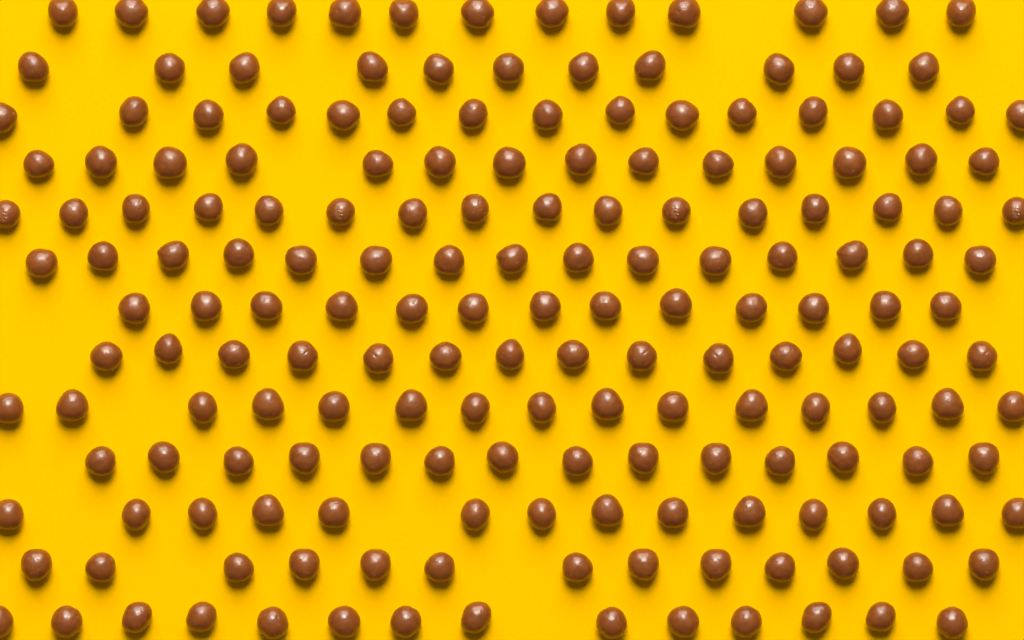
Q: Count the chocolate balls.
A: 181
